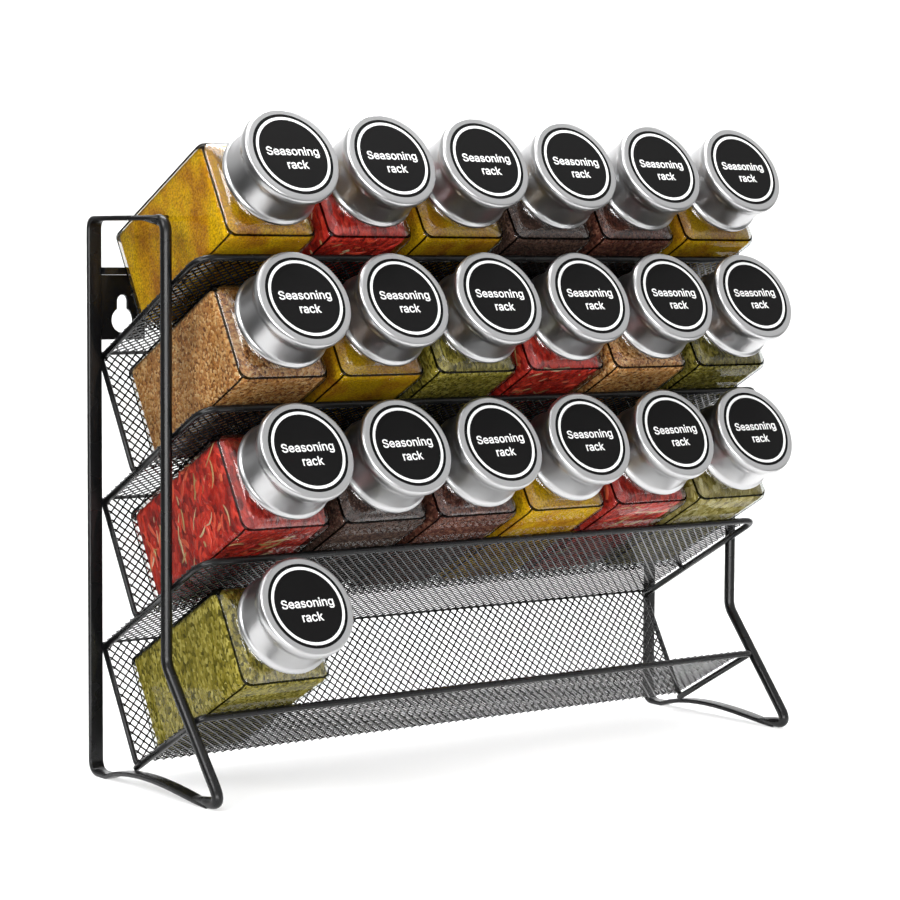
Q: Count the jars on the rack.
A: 19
